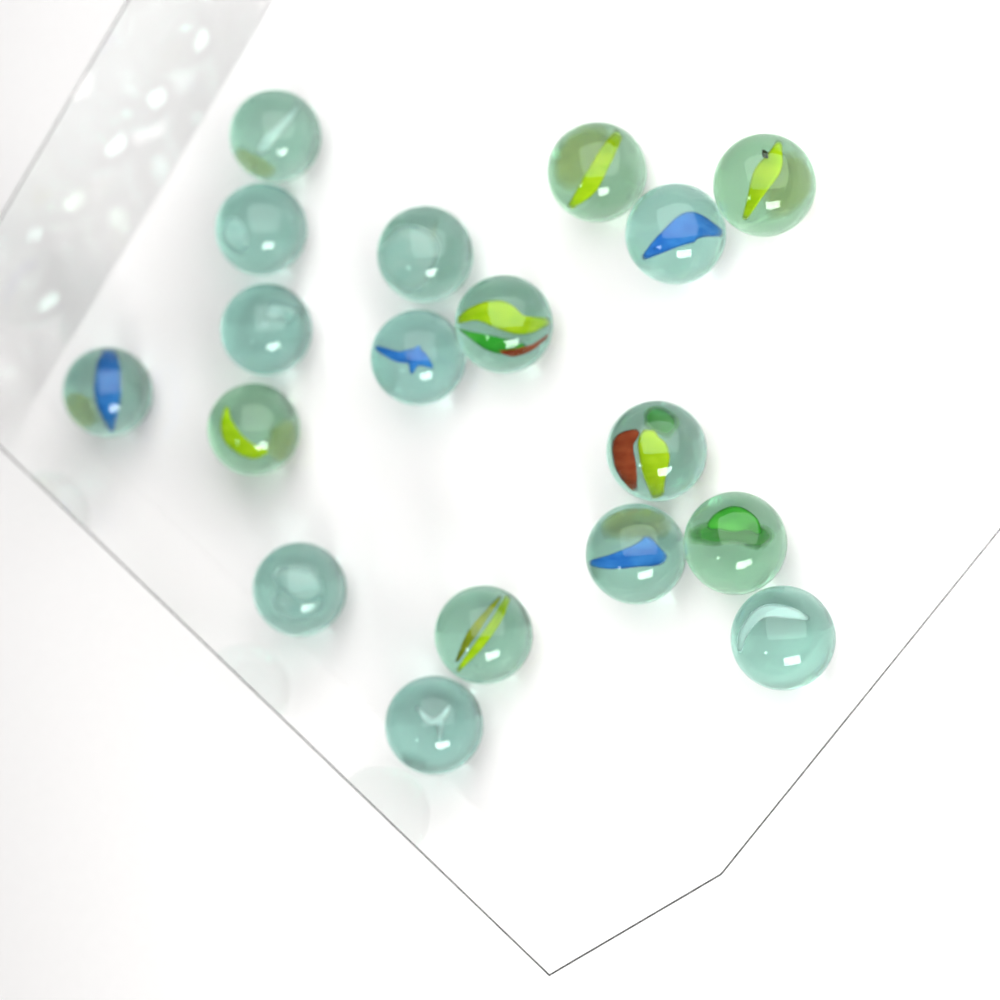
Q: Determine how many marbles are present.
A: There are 18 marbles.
